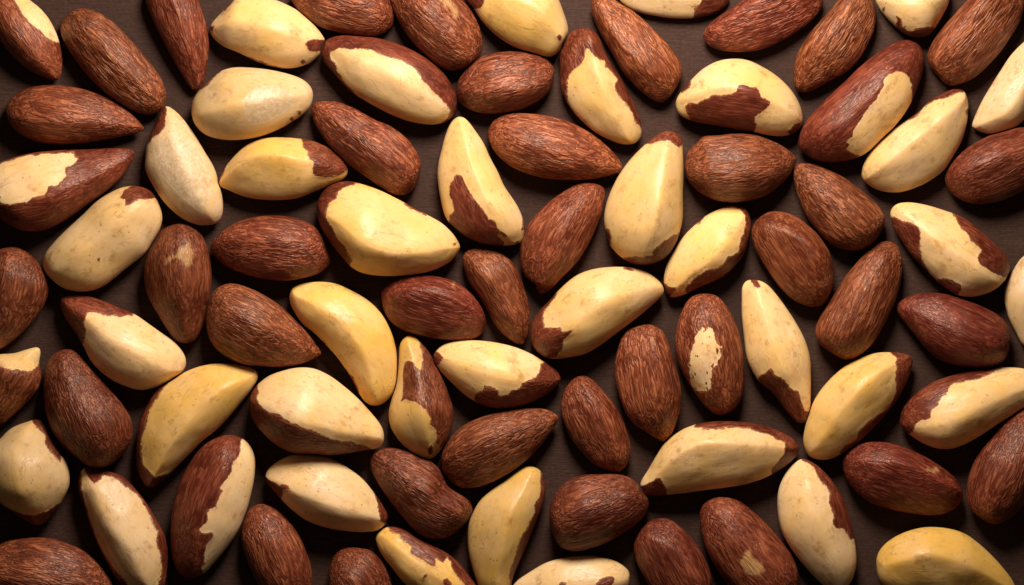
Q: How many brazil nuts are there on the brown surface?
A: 82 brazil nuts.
